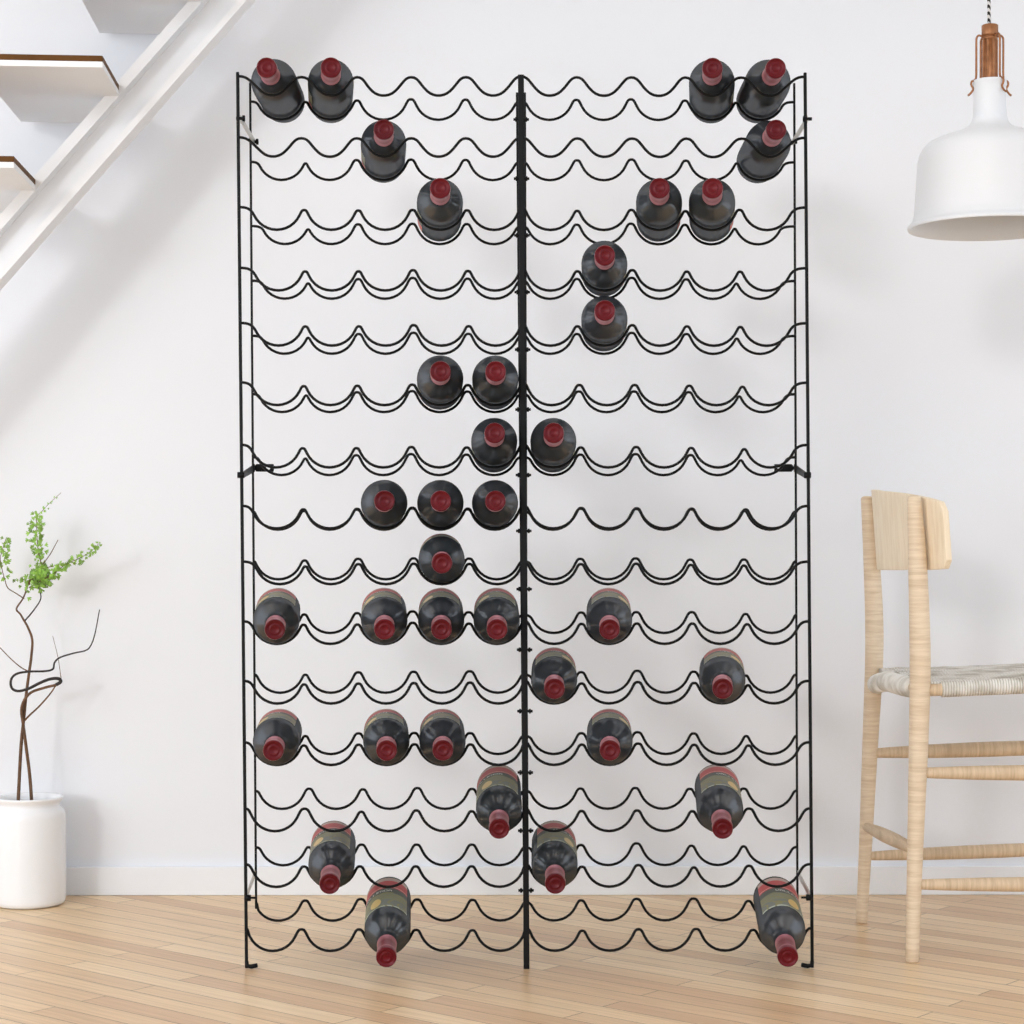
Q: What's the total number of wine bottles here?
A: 36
